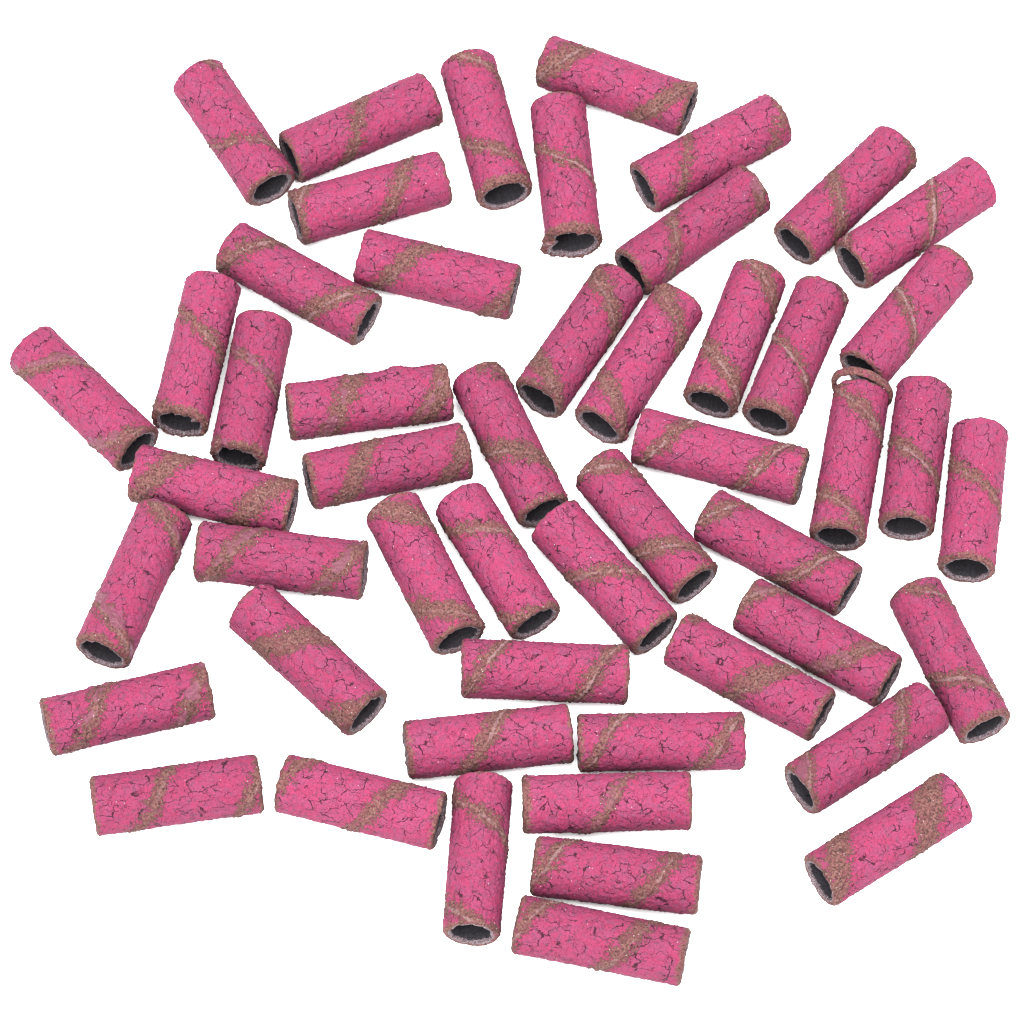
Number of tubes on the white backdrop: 51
